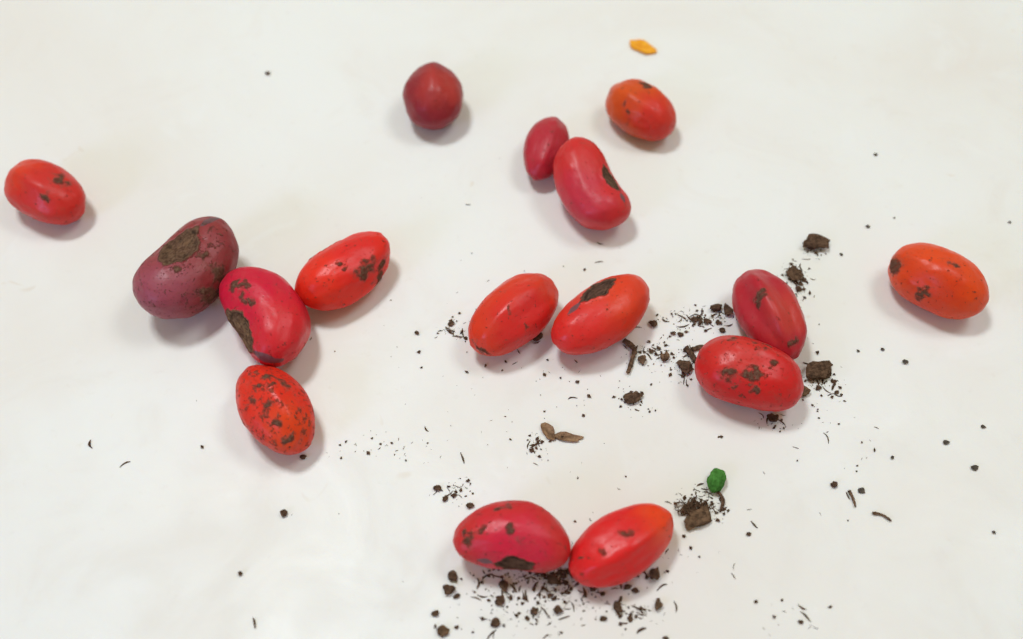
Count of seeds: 16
